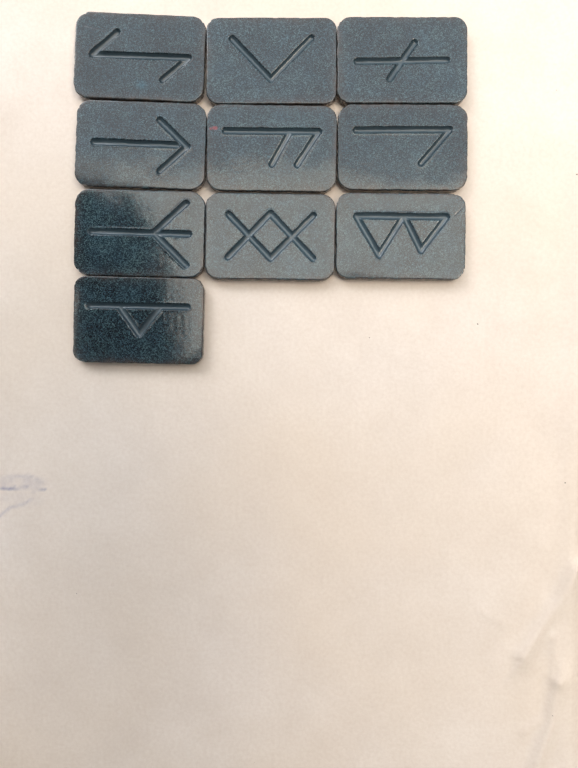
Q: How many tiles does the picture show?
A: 10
